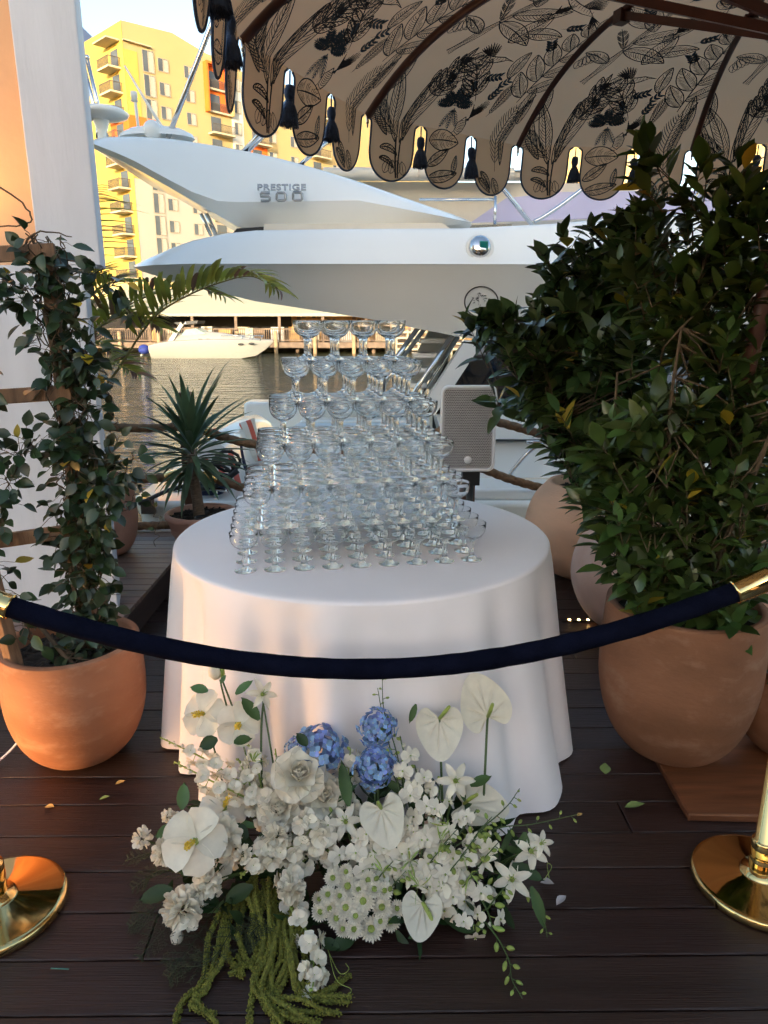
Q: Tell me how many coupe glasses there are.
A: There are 184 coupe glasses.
